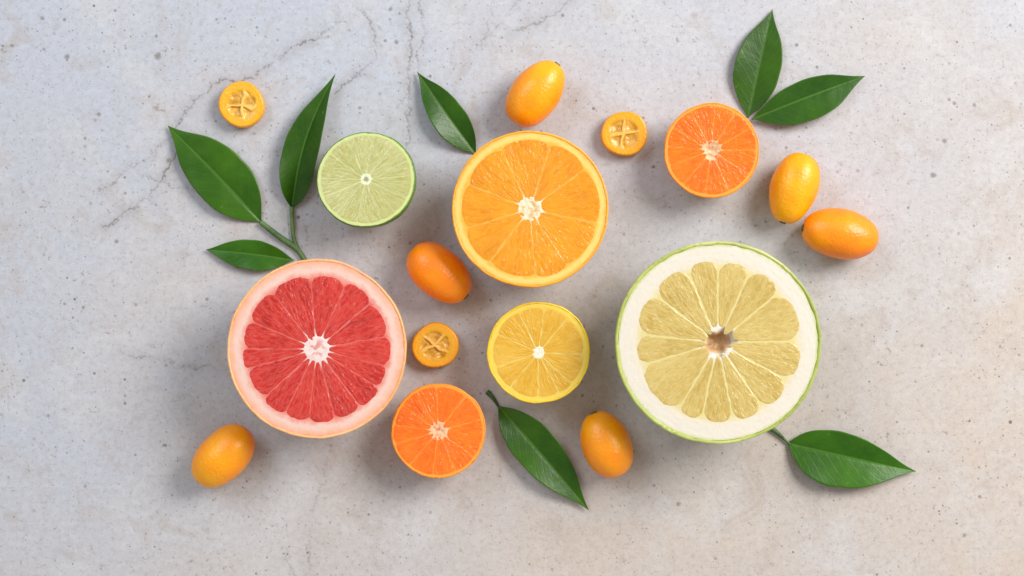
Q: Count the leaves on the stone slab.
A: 8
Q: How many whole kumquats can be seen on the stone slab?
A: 6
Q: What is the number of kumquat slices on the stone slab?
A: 3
